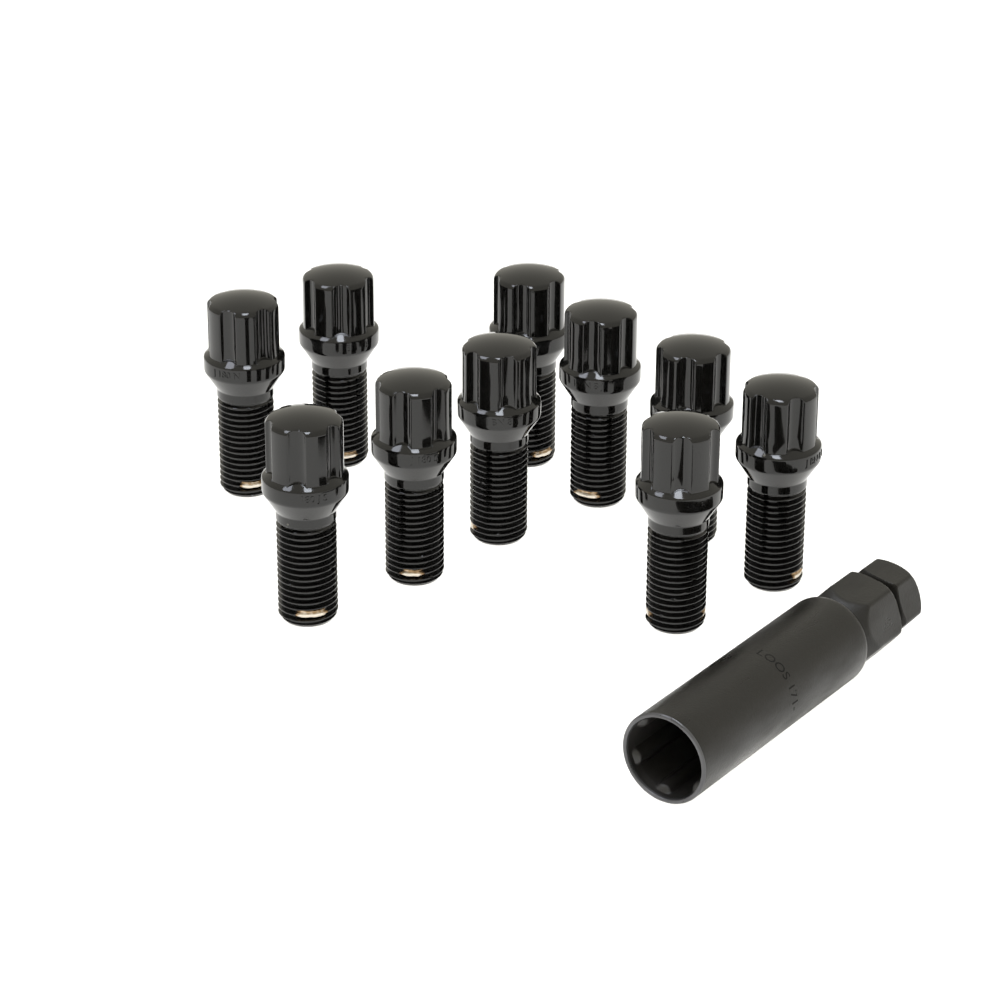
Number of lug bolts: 10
